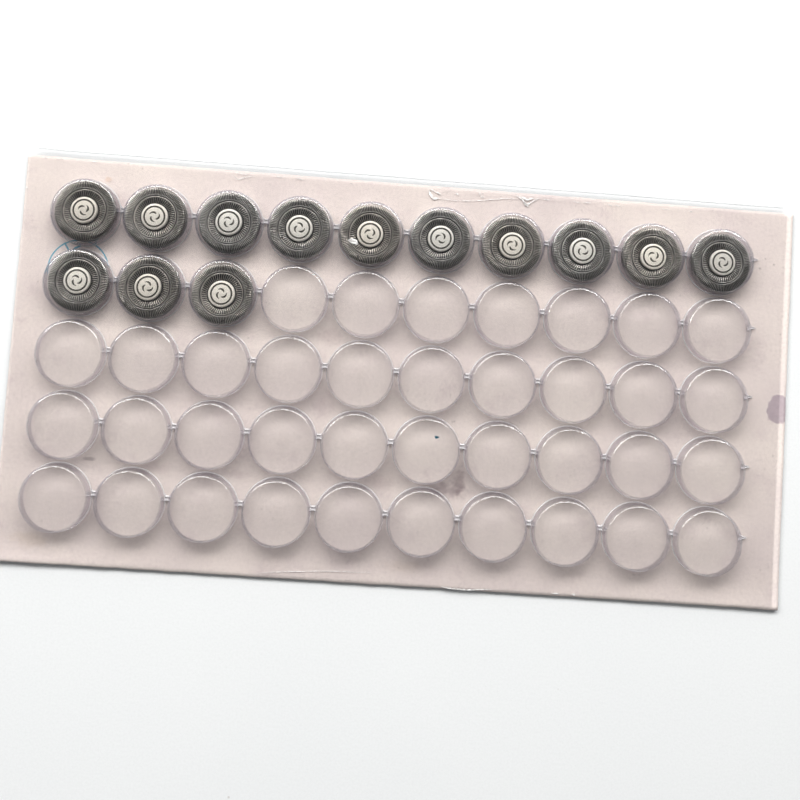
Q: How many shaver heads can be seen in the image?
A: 13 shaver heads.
